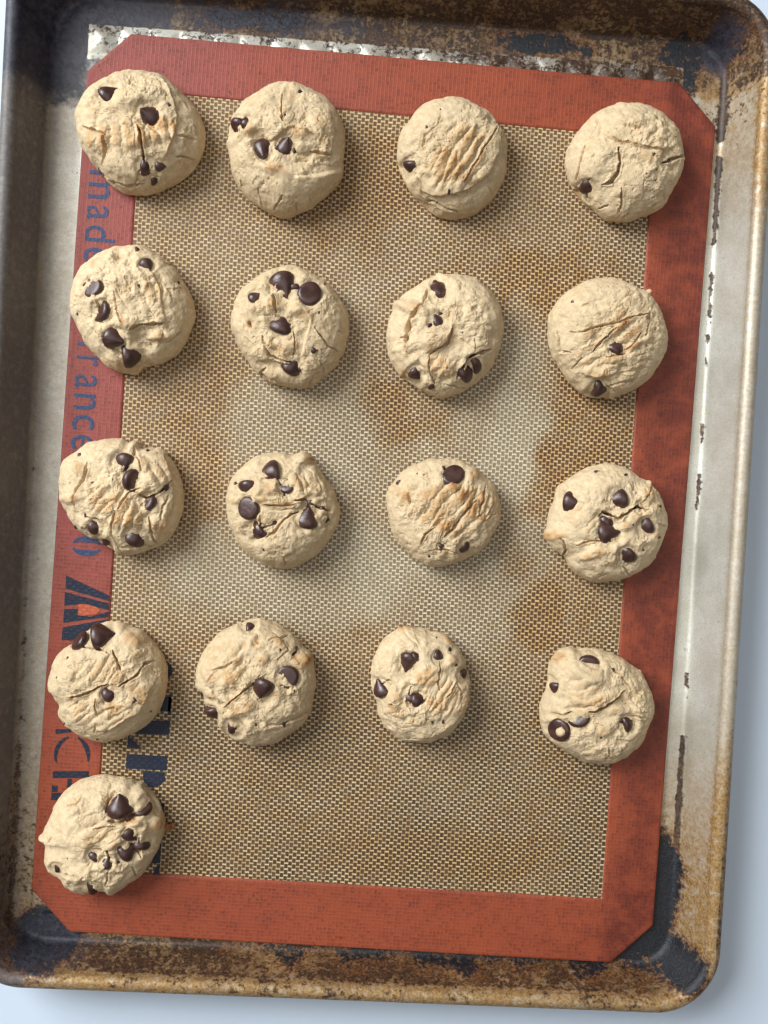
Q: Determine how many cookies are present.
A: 17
